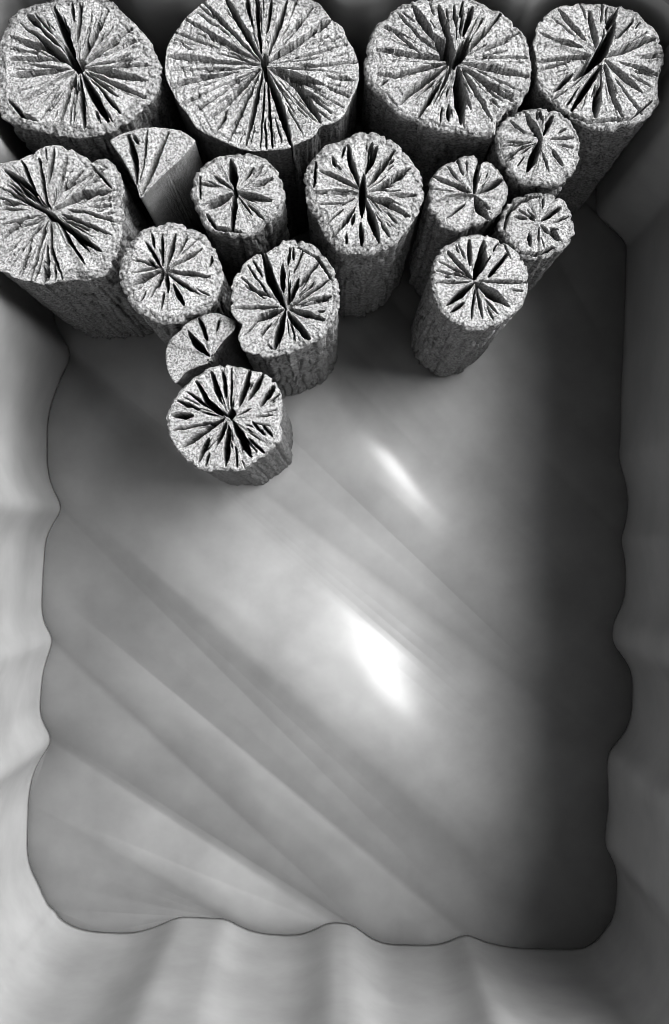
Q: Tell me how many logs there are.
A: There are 16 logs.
